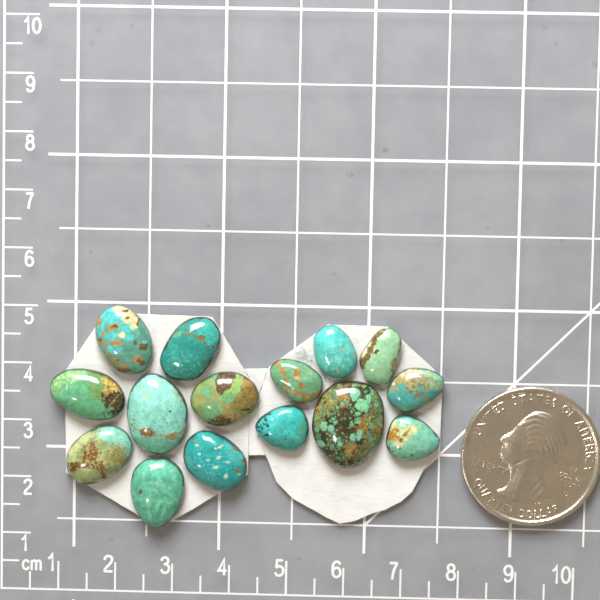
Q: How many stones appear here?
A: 15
